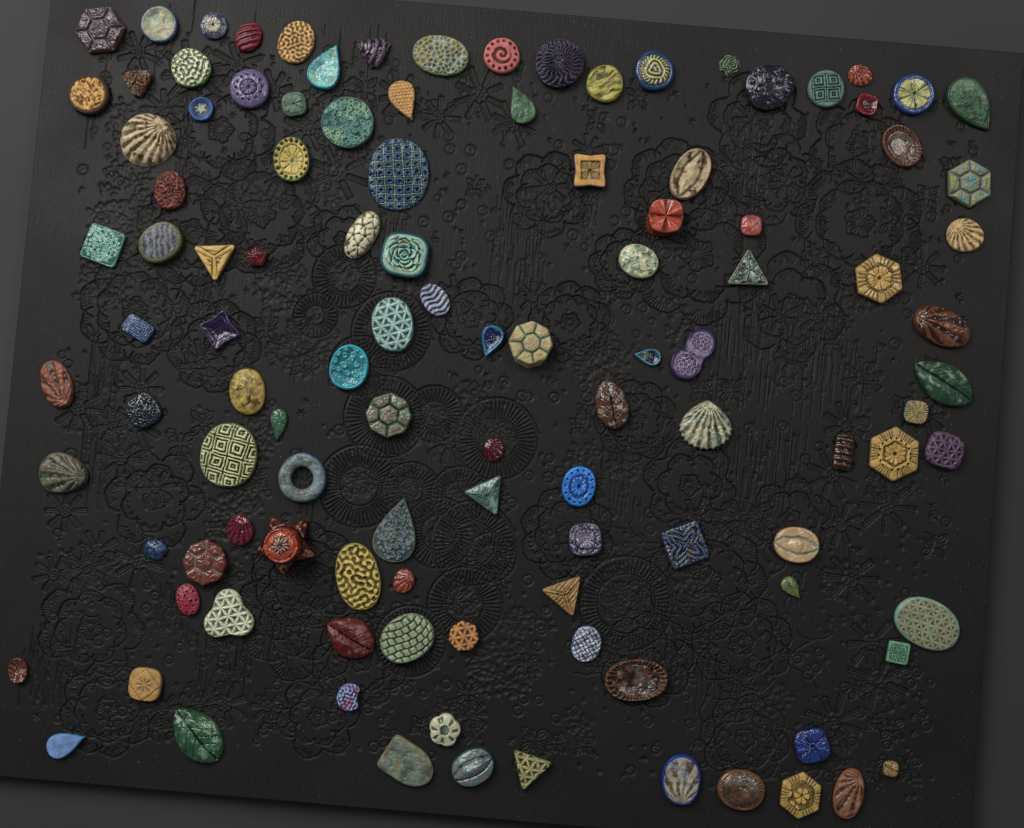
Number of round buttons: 14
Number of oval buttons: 31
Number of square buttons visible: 17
